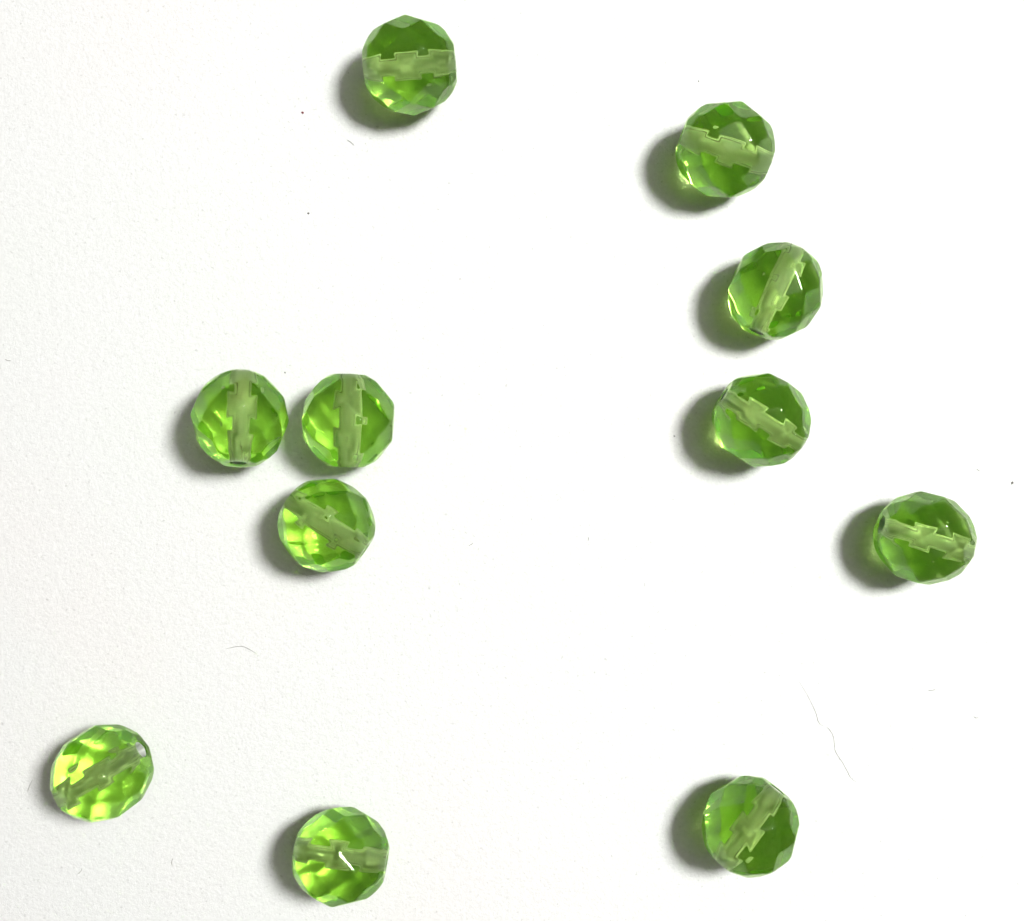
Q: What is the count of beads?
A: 11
